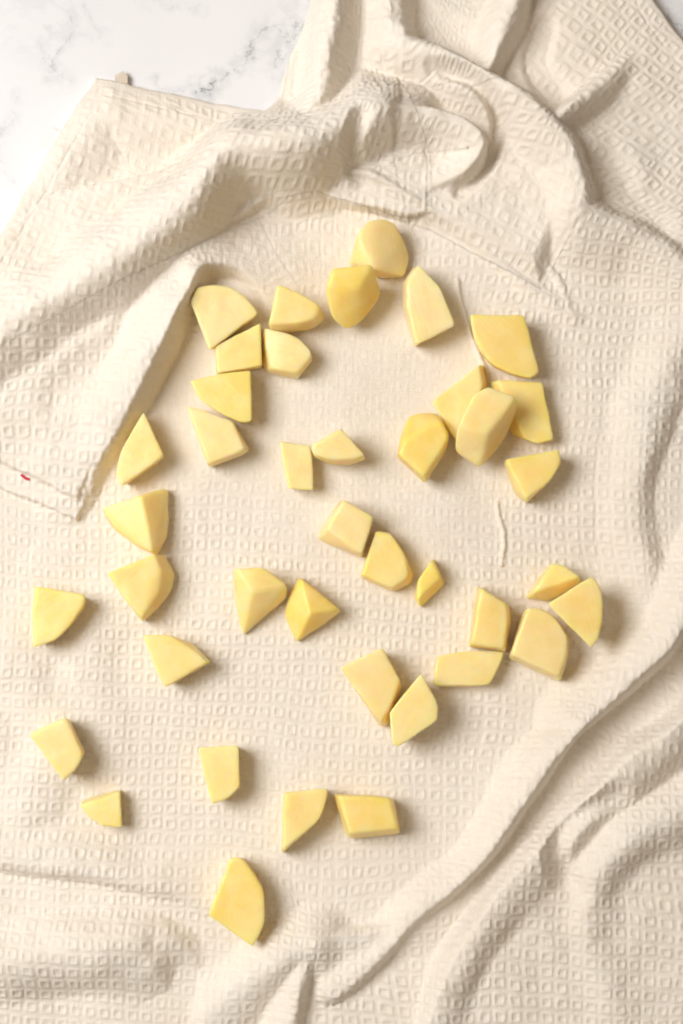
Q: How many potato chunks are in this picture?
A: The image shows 40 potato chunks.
